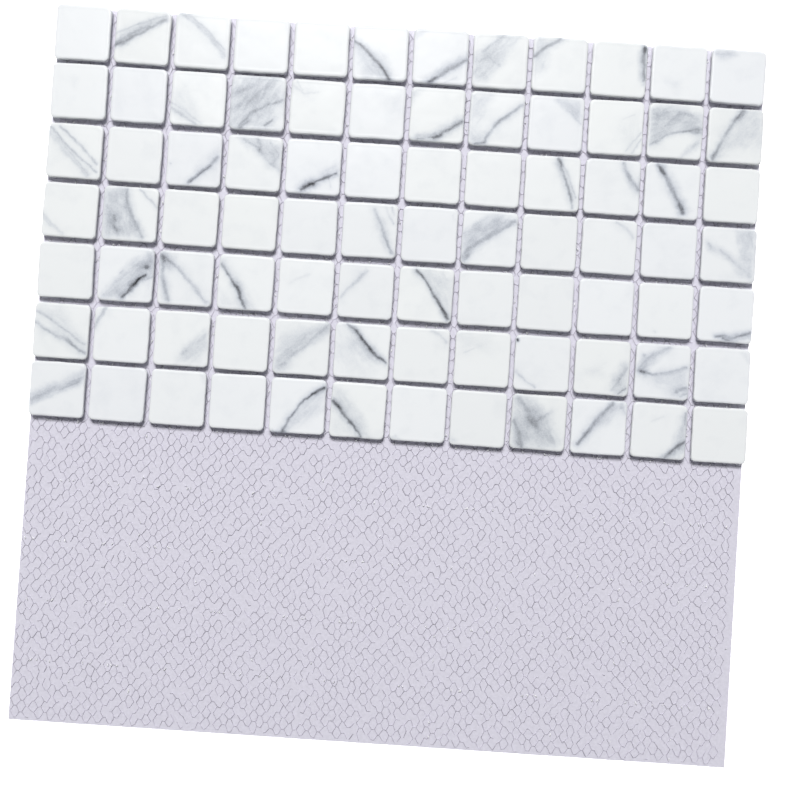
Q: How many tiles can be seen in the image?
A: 84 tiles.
